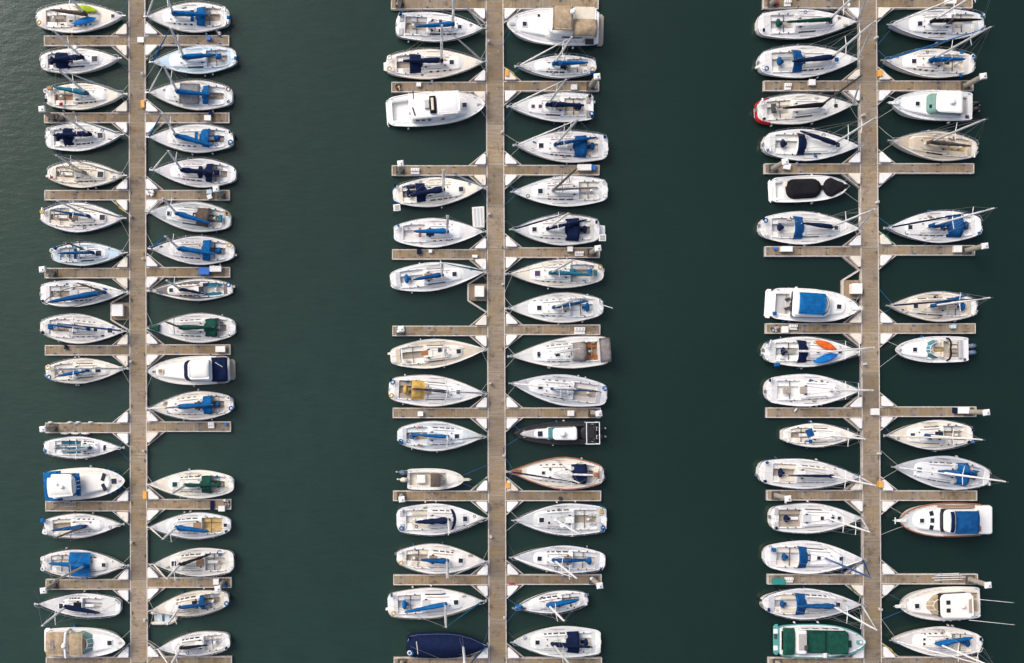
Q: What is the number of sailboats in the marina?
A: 75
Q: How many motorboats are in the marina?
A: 14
